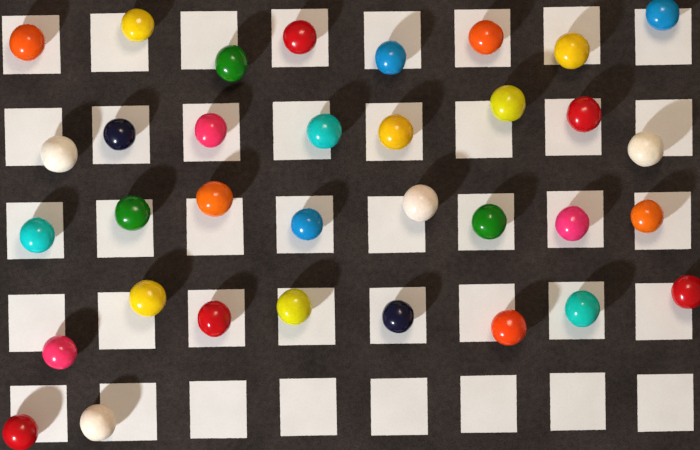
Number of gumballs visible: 34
